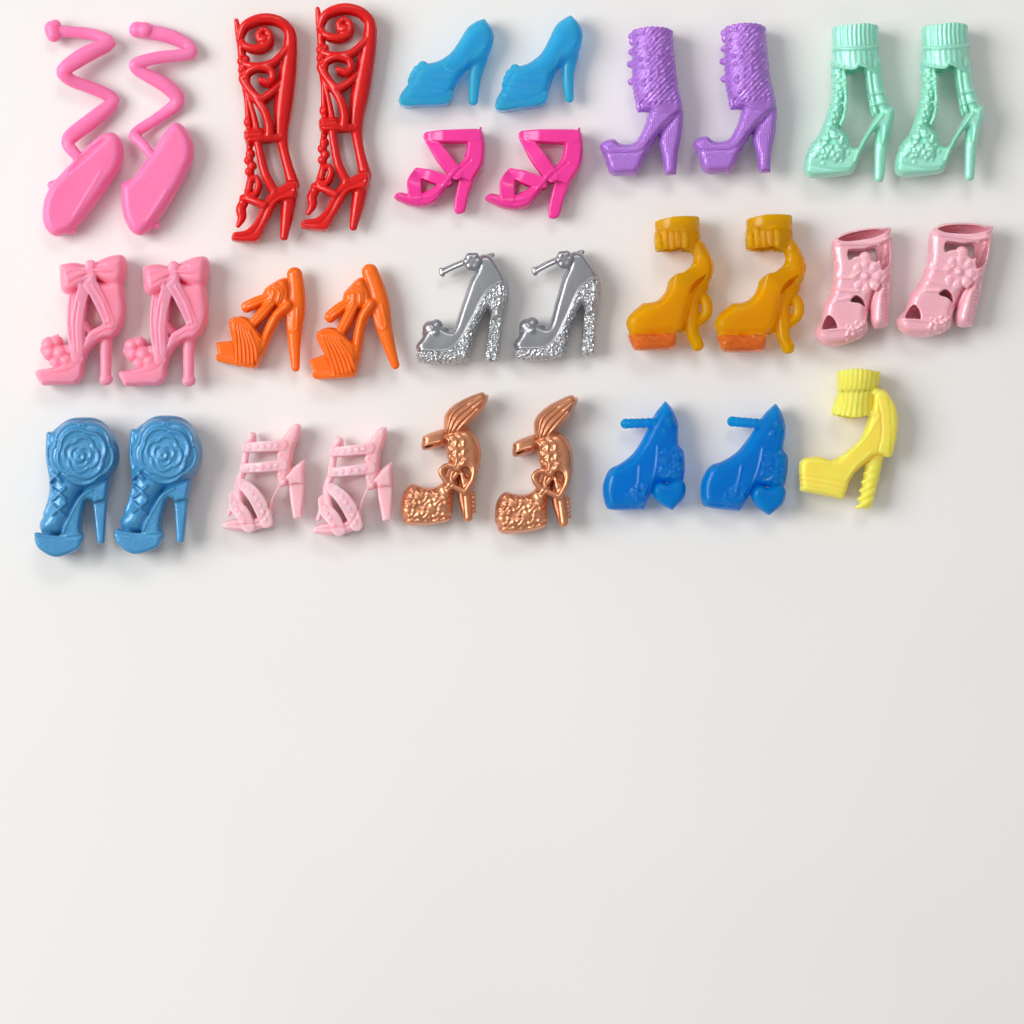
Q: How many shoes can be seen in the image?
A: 31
